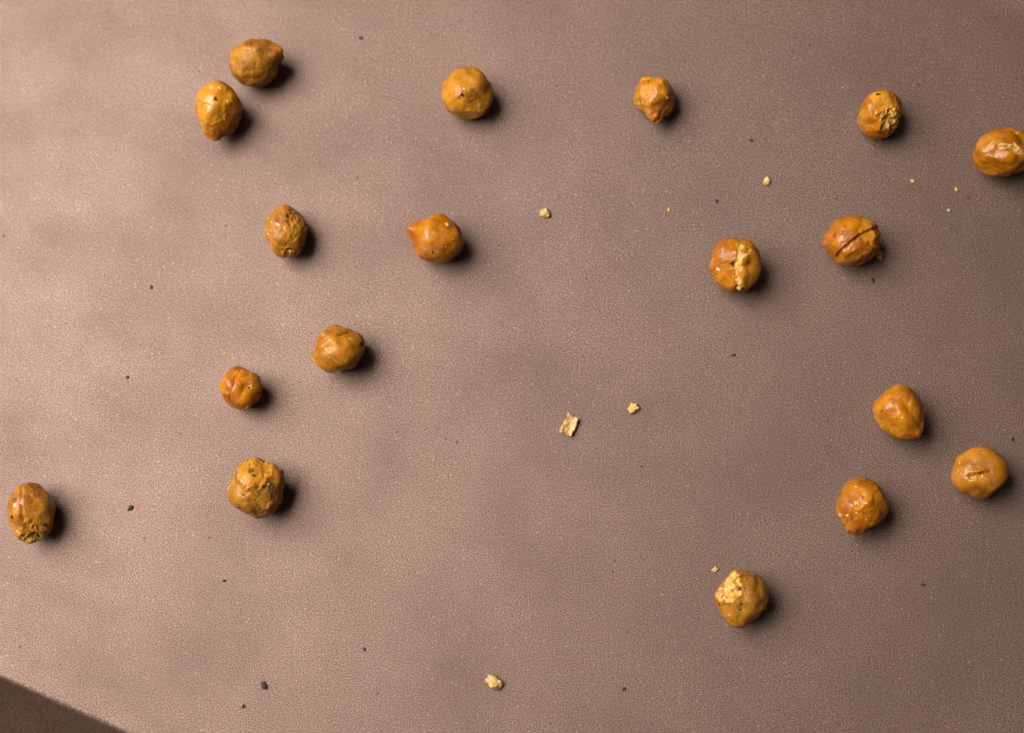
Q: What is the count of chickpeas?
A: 18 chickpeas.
